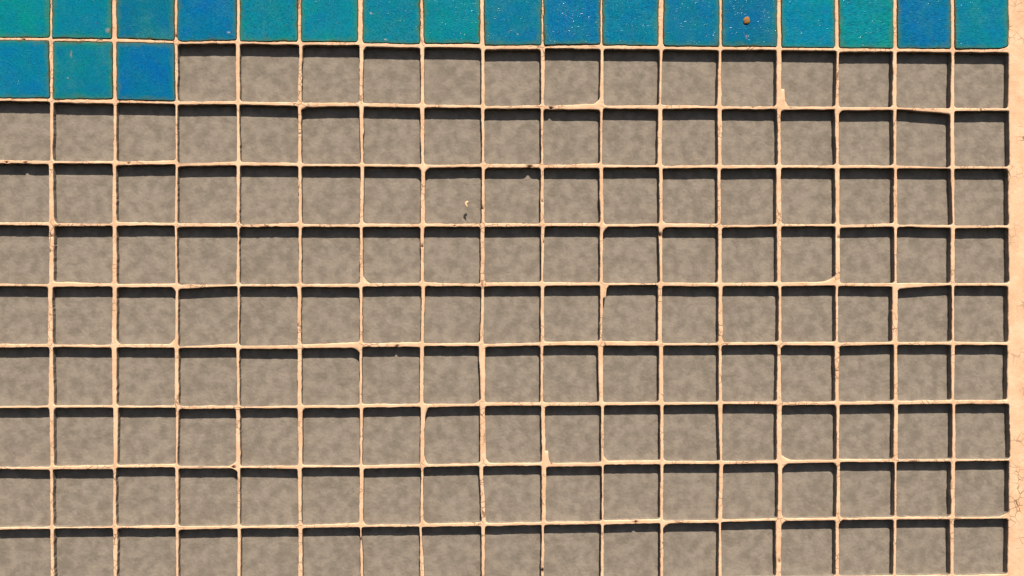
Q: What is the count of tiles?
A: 20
